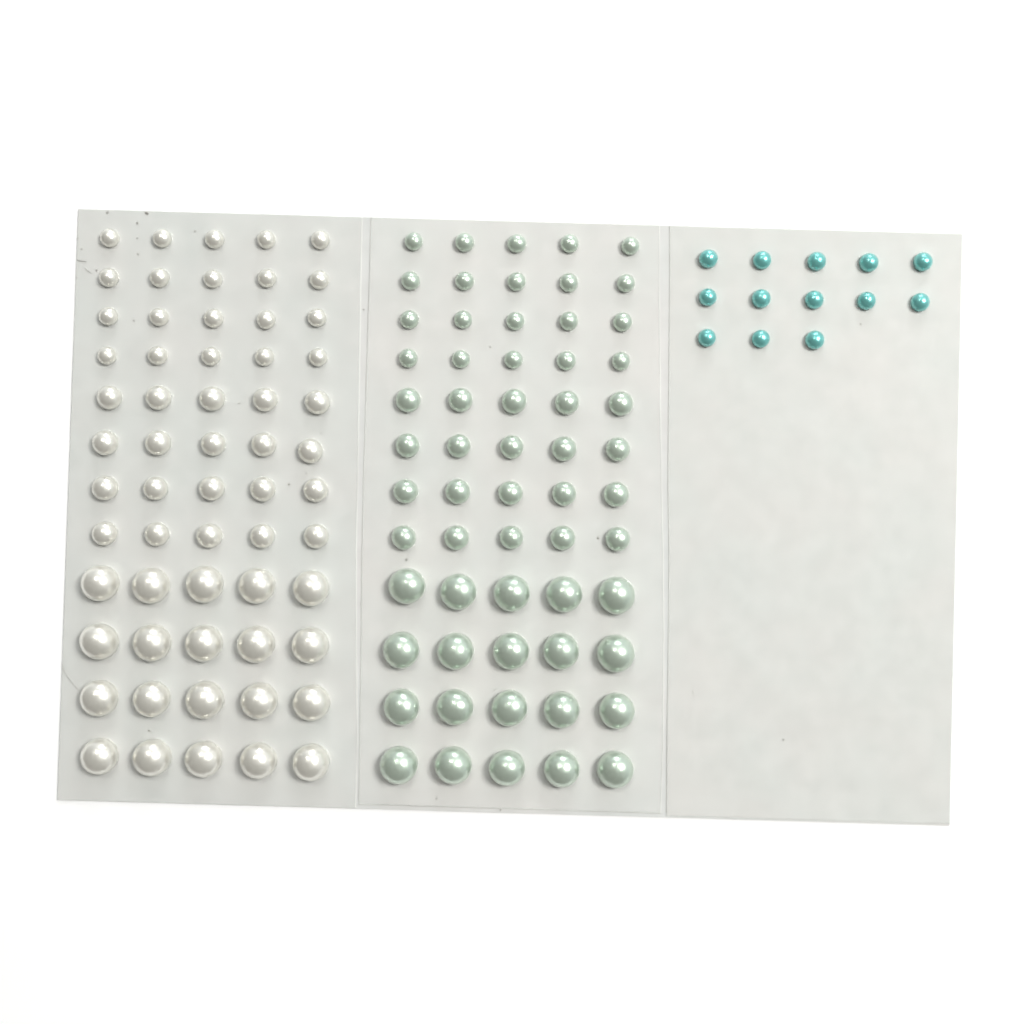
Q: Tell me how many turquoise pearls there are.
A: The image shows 13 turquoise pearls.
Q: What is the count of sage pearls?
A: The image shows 60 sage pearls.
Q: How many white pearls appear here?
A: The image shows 60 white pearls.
